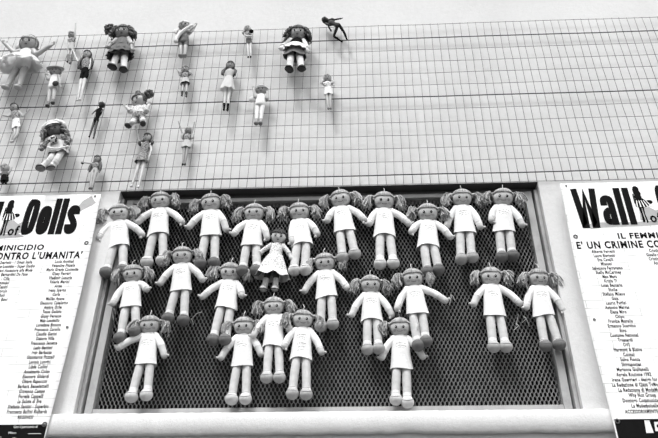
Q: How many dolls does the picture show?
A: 45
